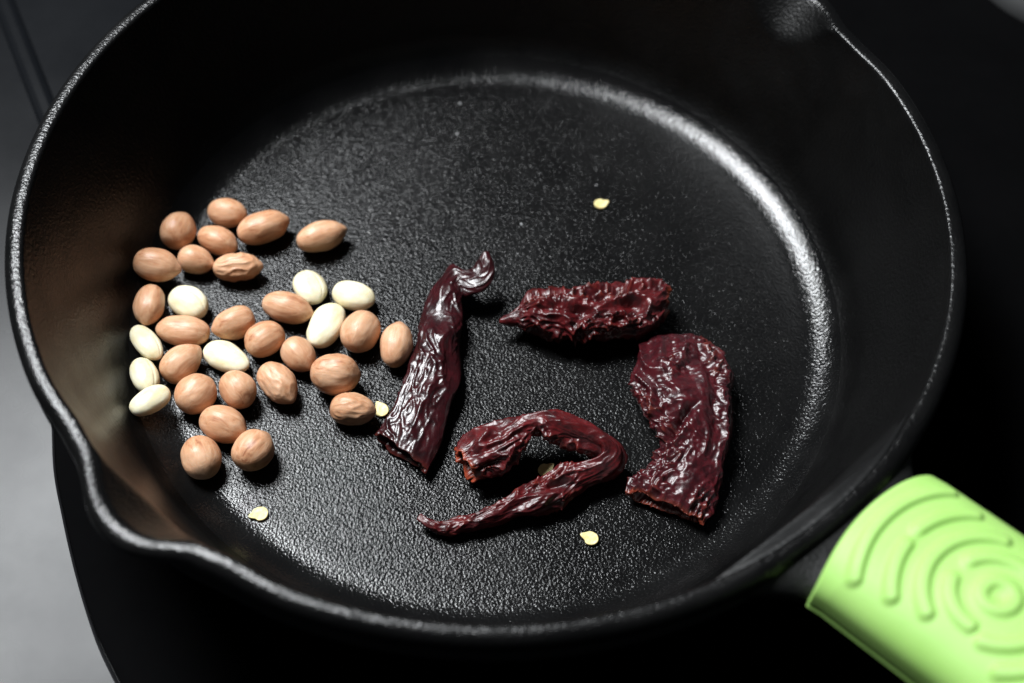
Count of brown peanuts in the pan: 25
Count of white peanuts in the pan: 8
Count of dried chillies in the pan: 4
